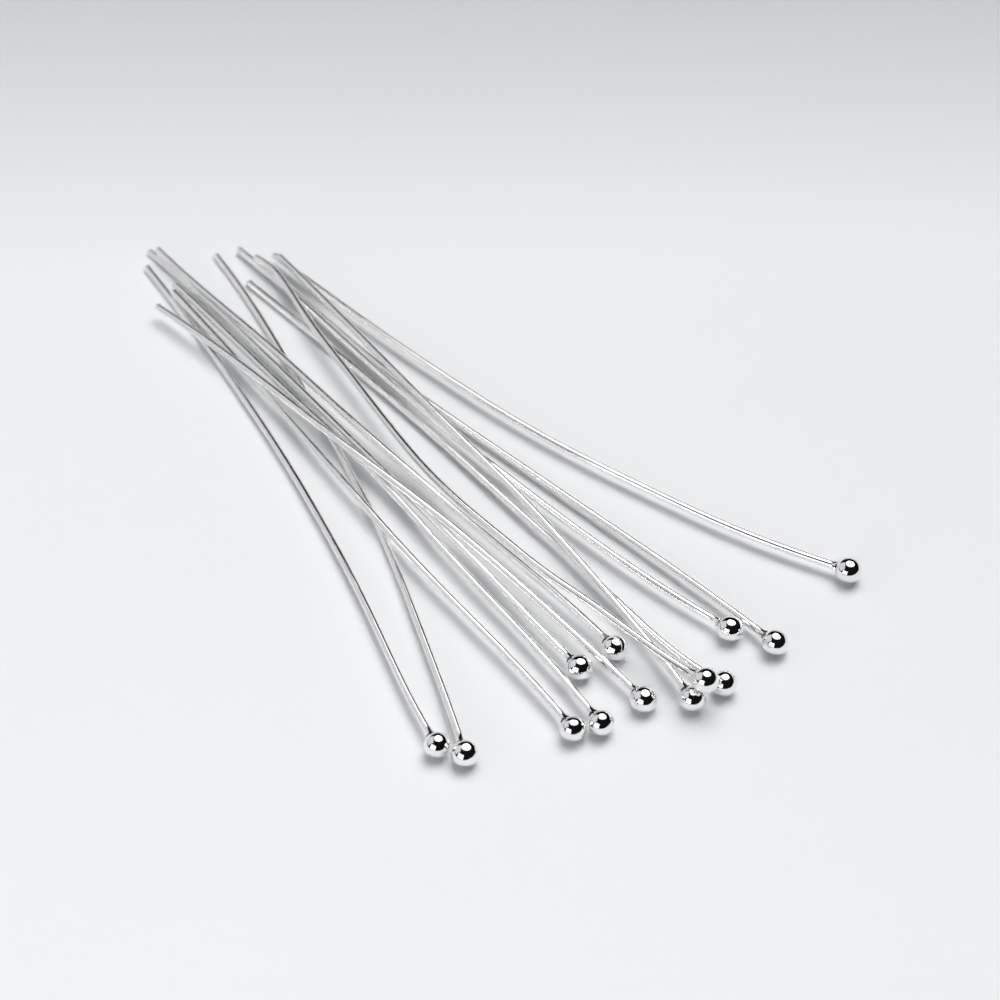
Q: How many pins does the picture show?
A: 13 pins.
